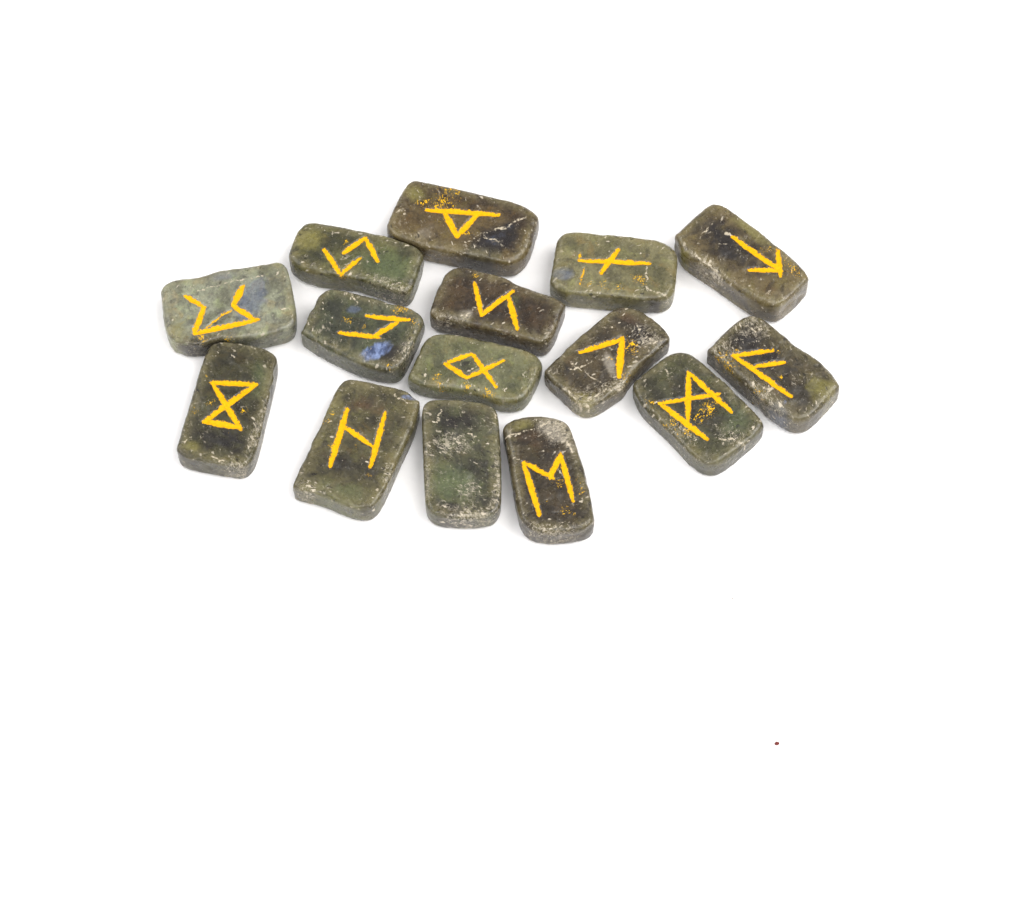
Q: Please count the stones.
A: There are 15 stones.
